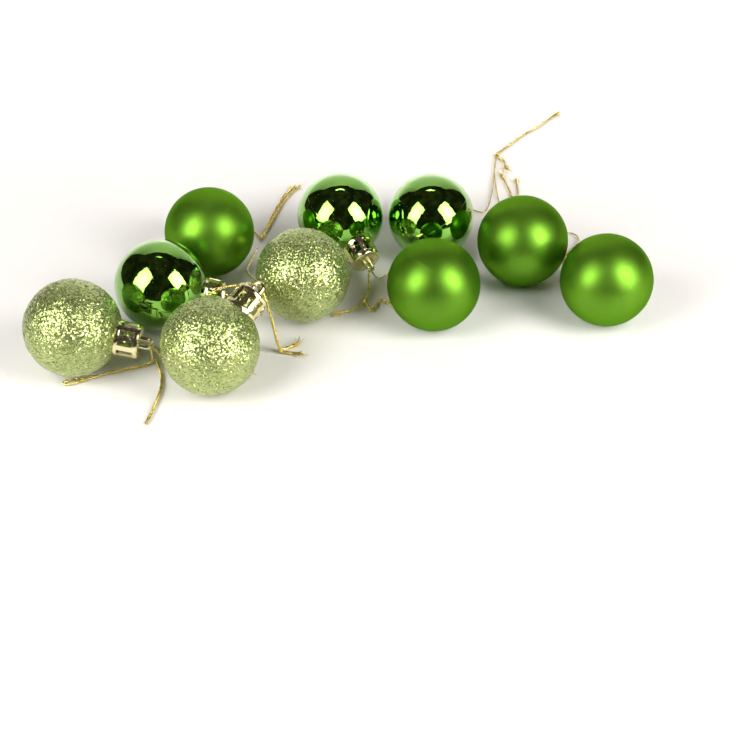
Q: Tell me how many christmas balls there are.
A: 10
